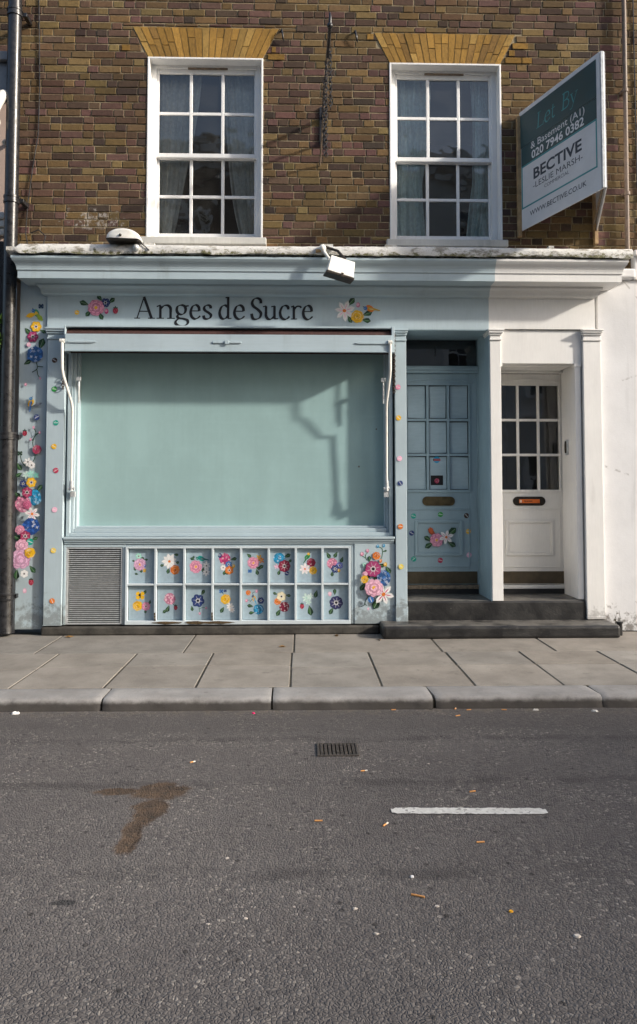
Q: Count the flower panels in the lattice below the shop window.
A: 16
